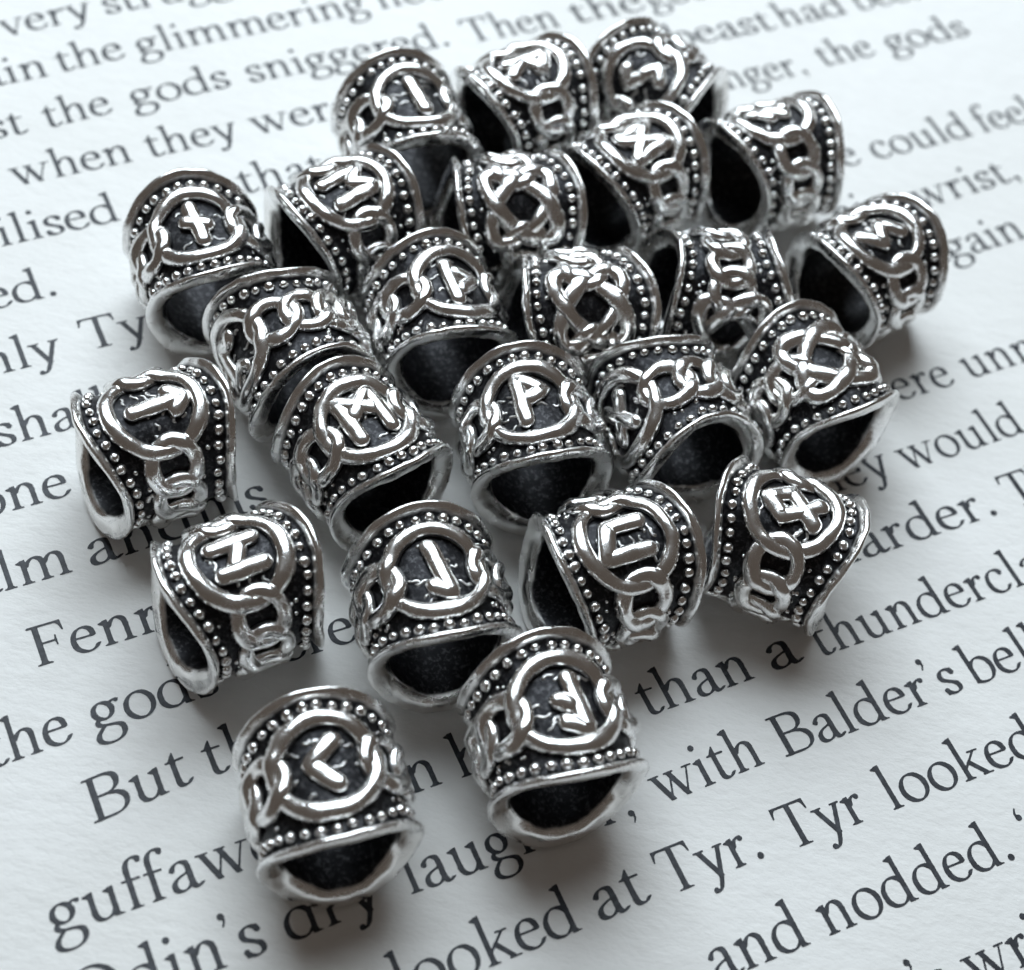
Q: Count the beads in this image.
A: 24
